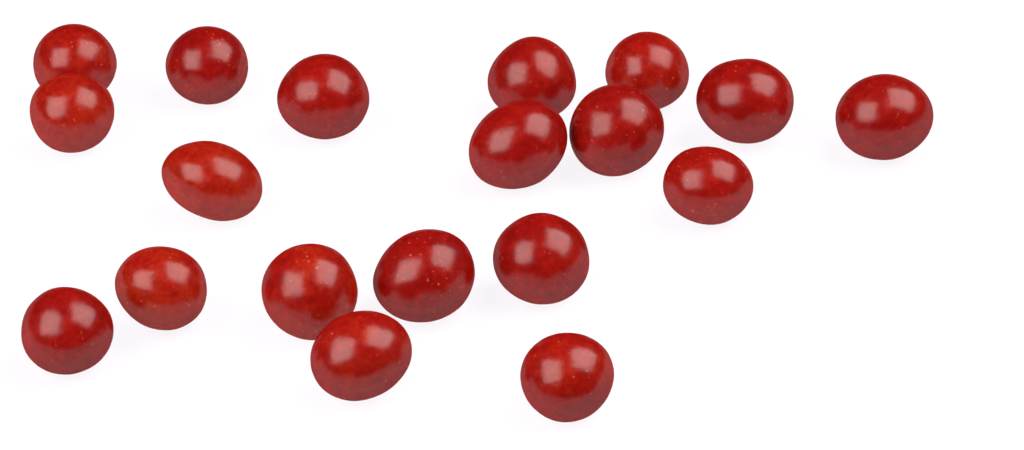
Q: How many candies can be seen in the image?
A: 19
